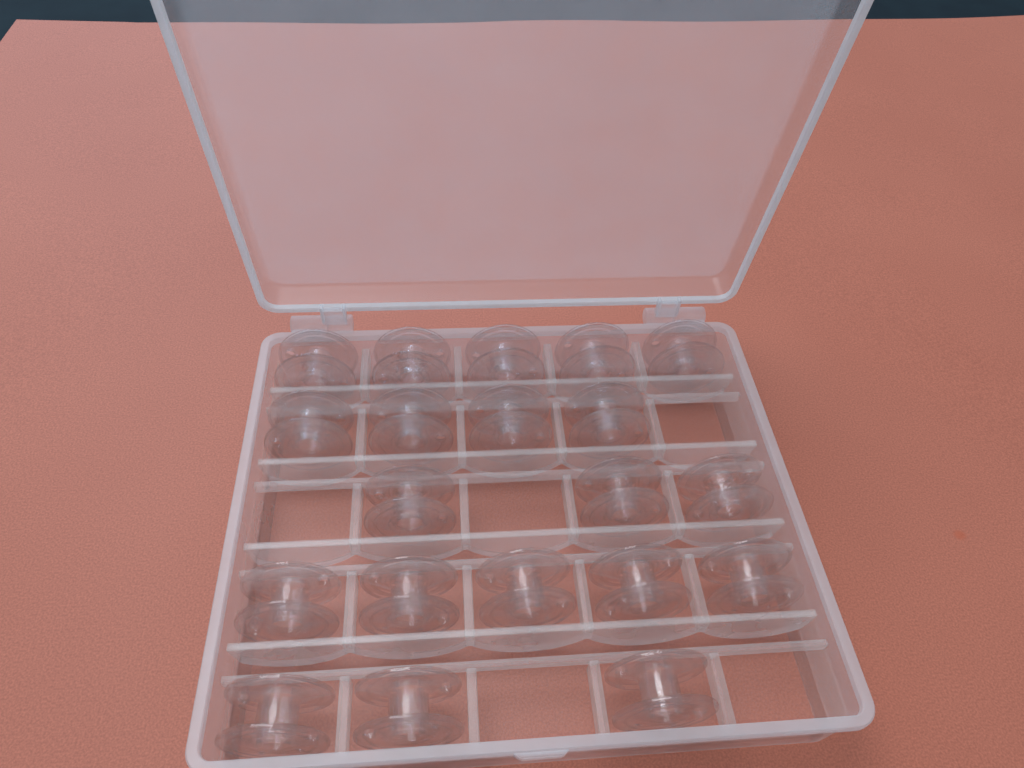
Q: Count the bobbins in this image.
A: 20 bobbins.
